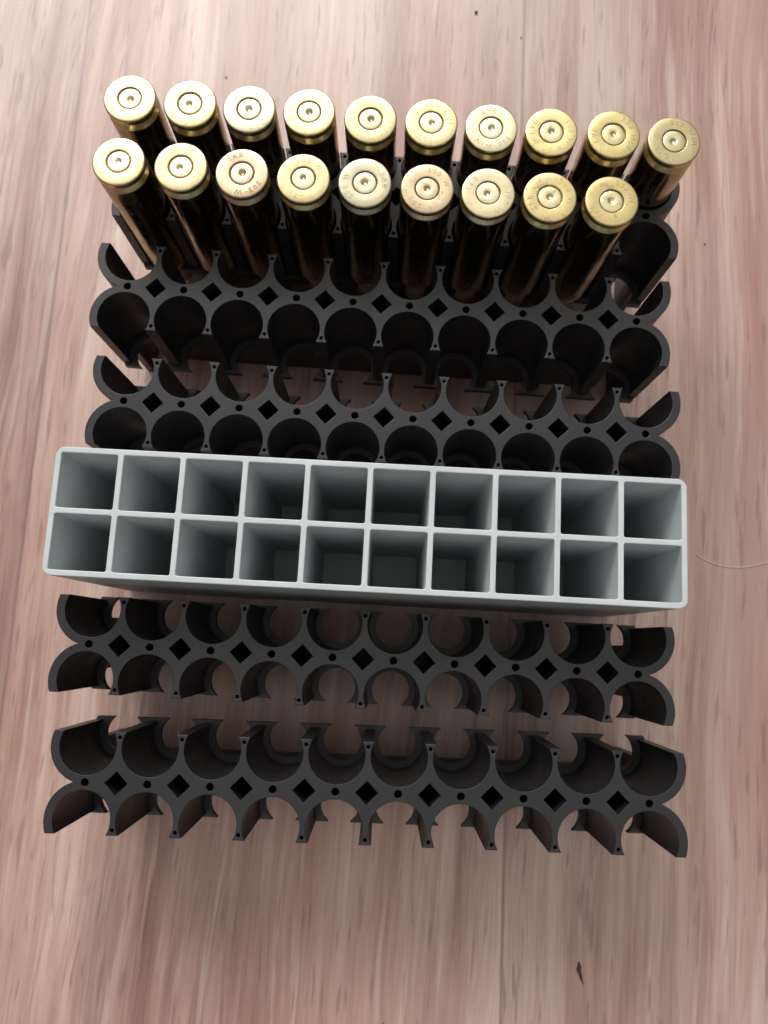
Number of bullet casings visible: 19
